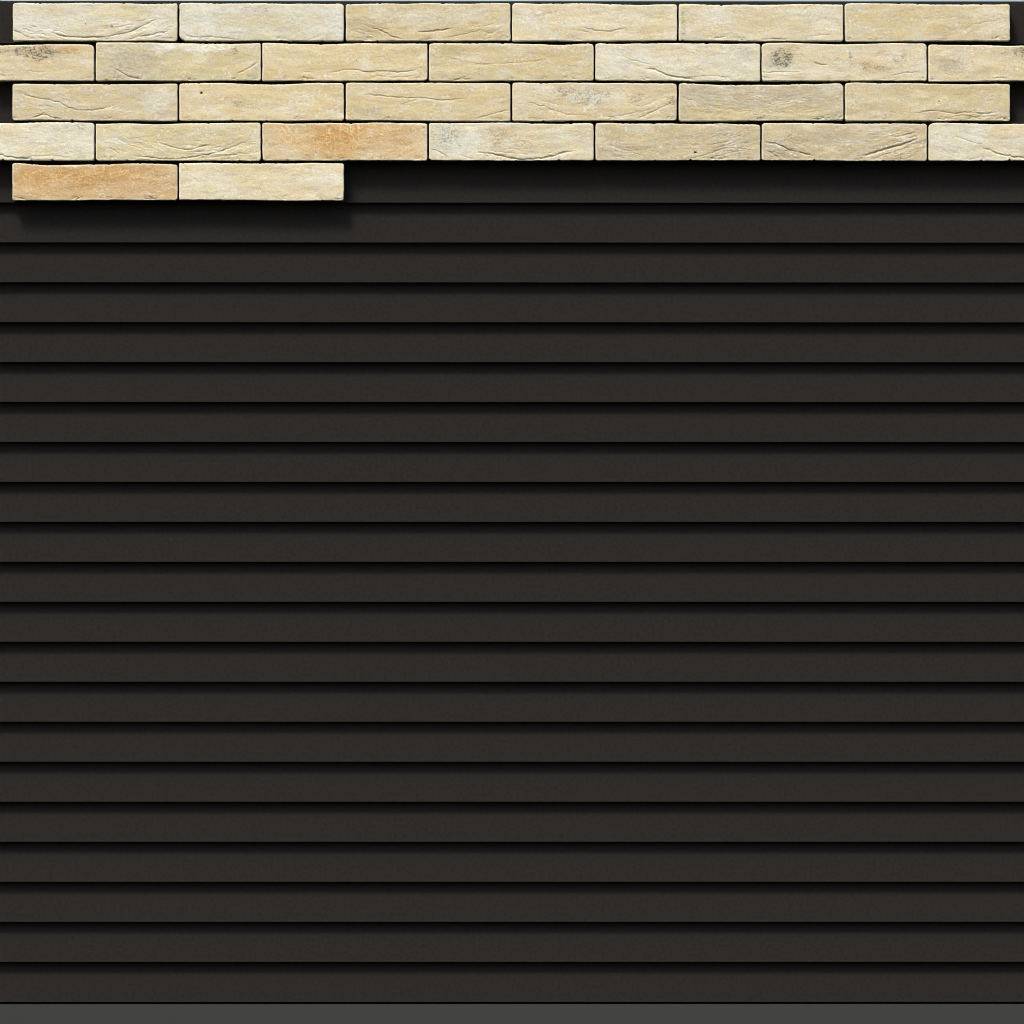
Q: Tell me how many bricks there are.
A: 28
